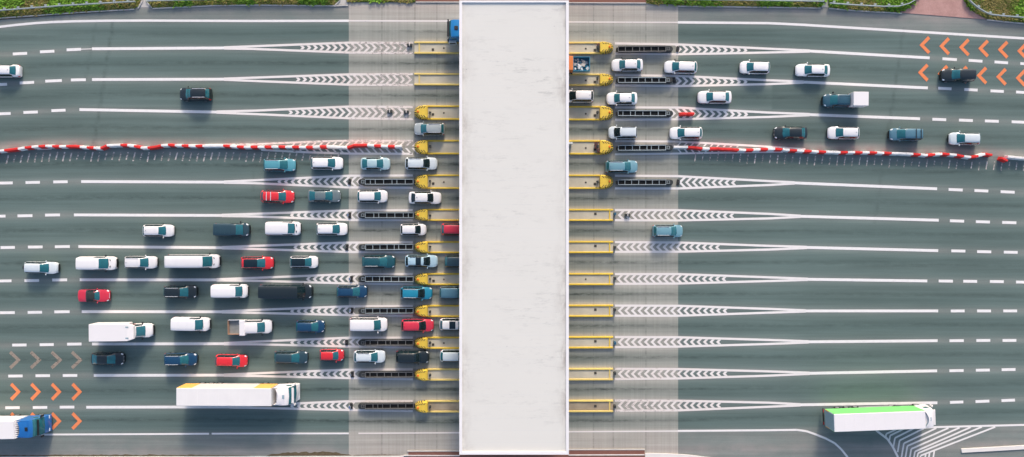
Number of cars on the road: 54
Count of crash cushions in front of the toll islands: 13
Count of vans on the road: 8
